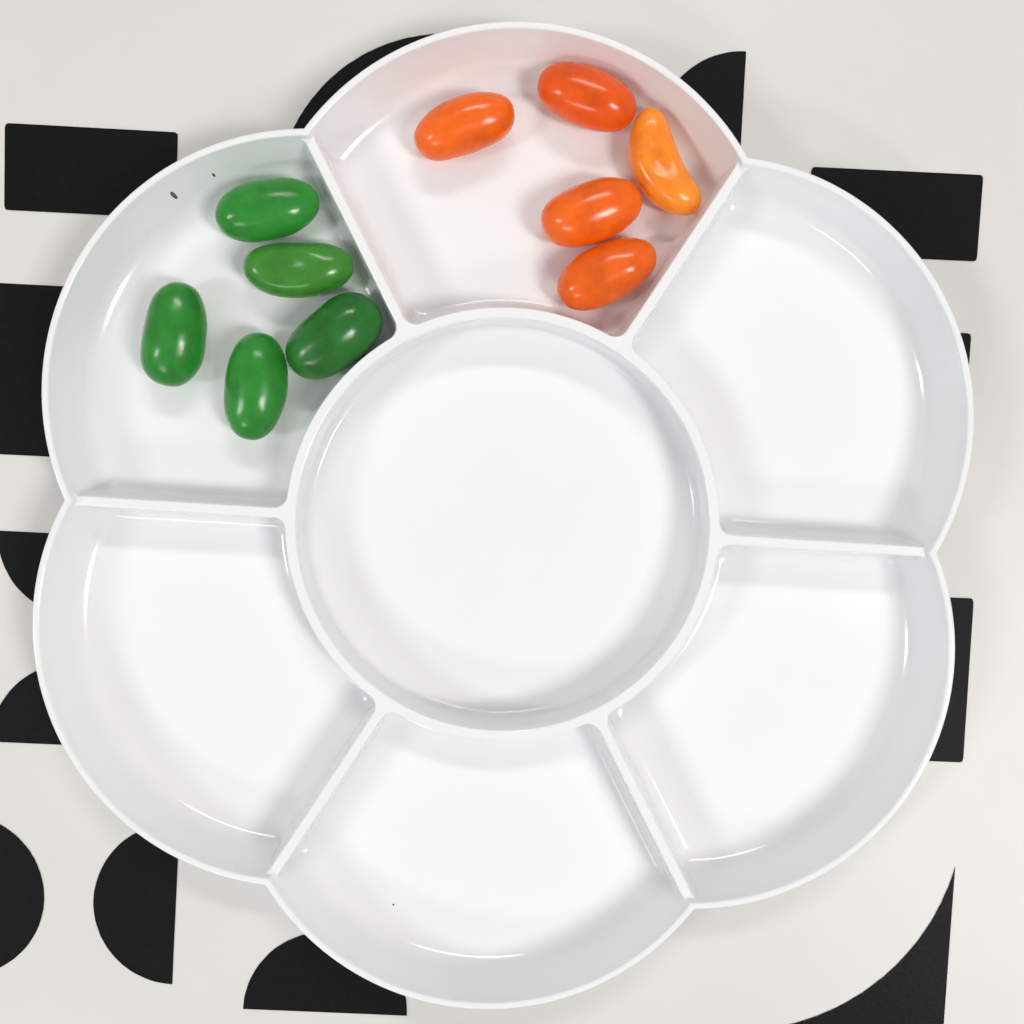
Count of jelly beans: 10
